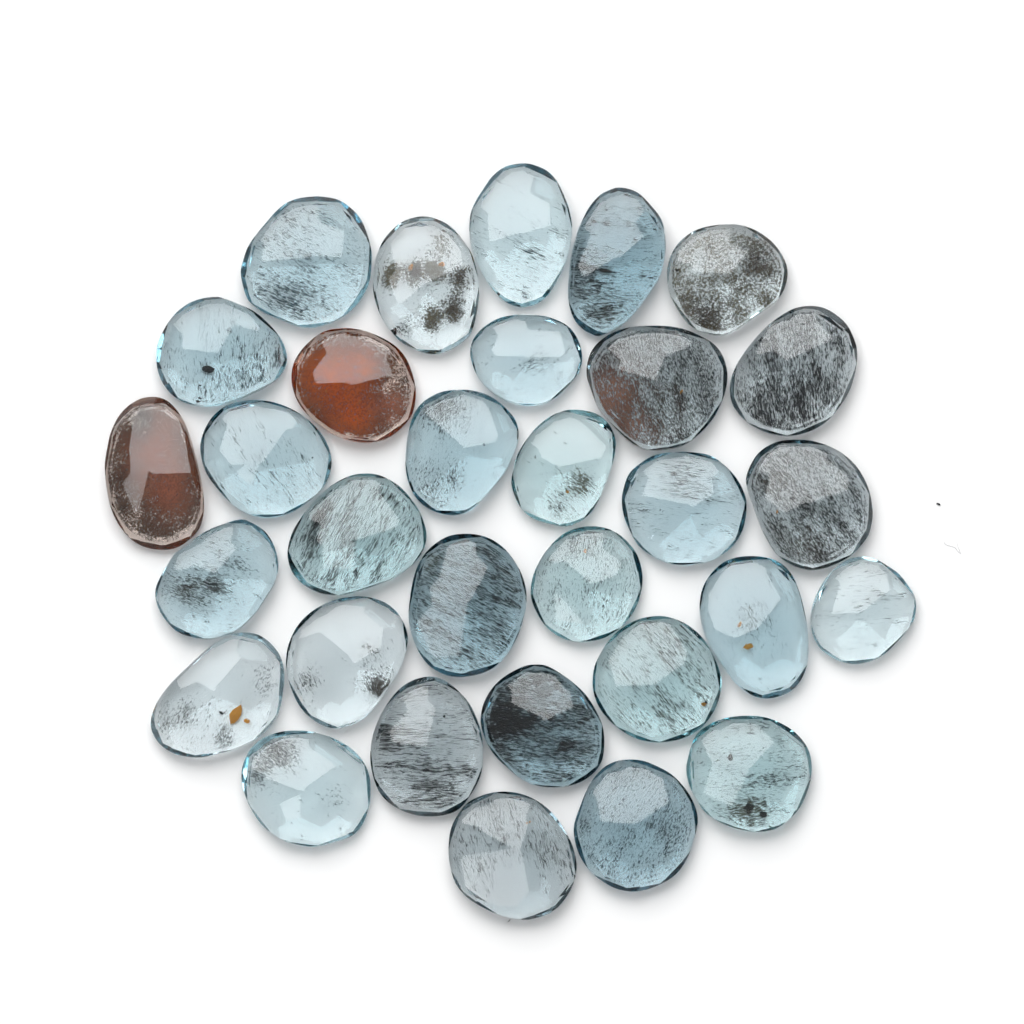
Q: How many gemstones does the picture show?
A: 31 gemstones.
